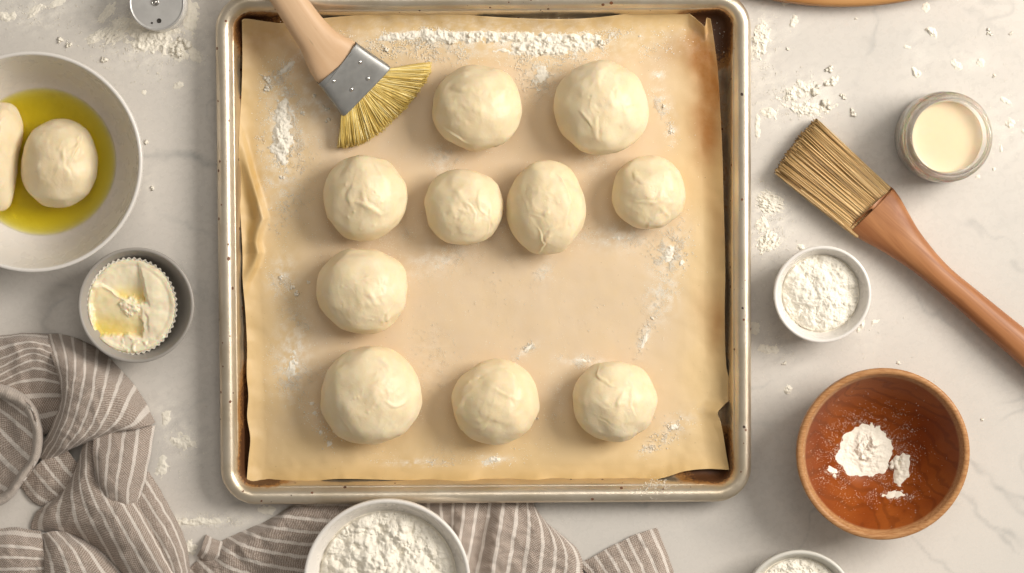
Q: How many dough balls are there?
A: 12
